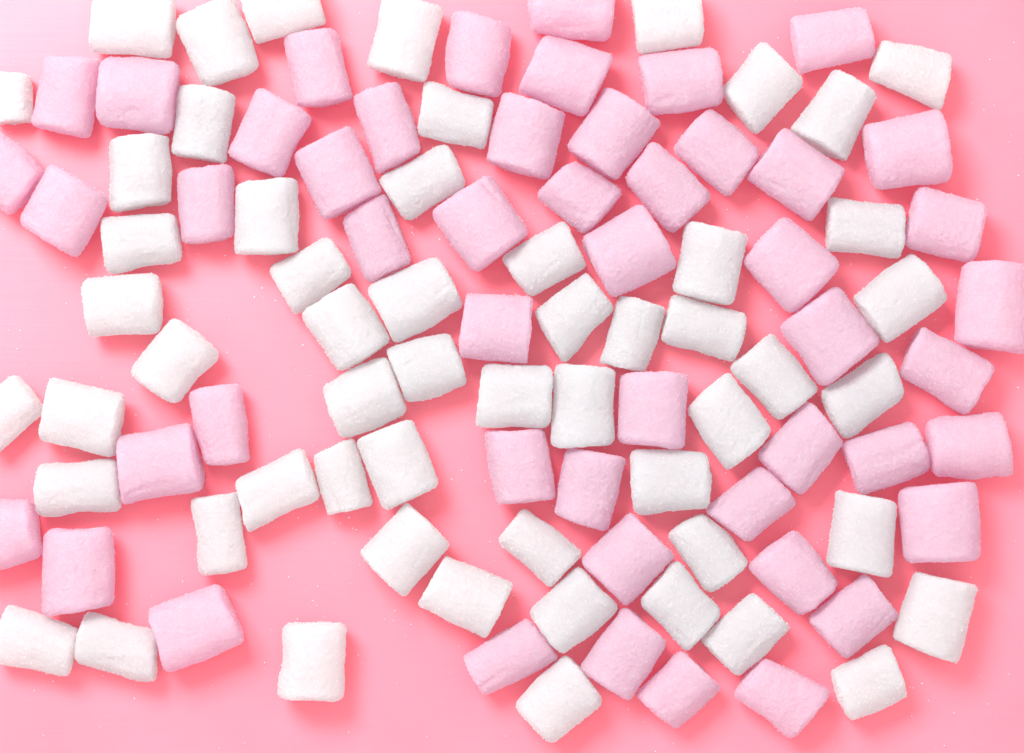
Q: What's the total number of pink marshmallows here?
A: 50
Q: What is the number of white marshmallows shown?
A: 56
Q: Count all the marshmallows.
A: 106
